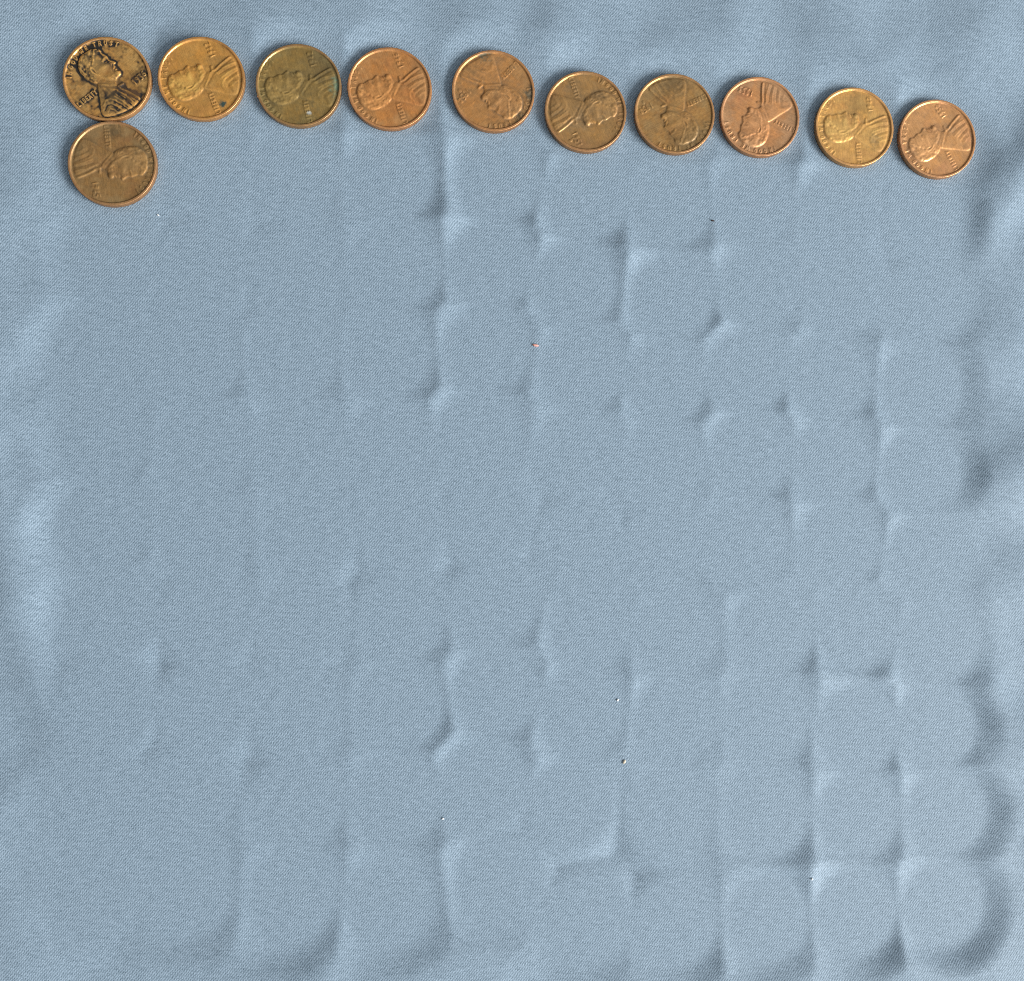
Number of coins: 11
